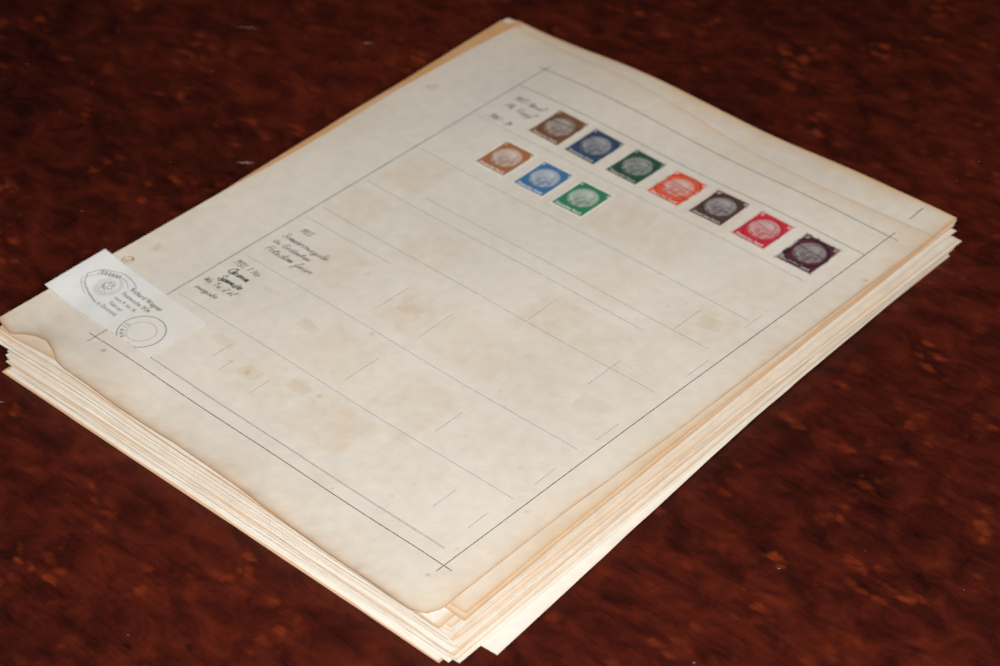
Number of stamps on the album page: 10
